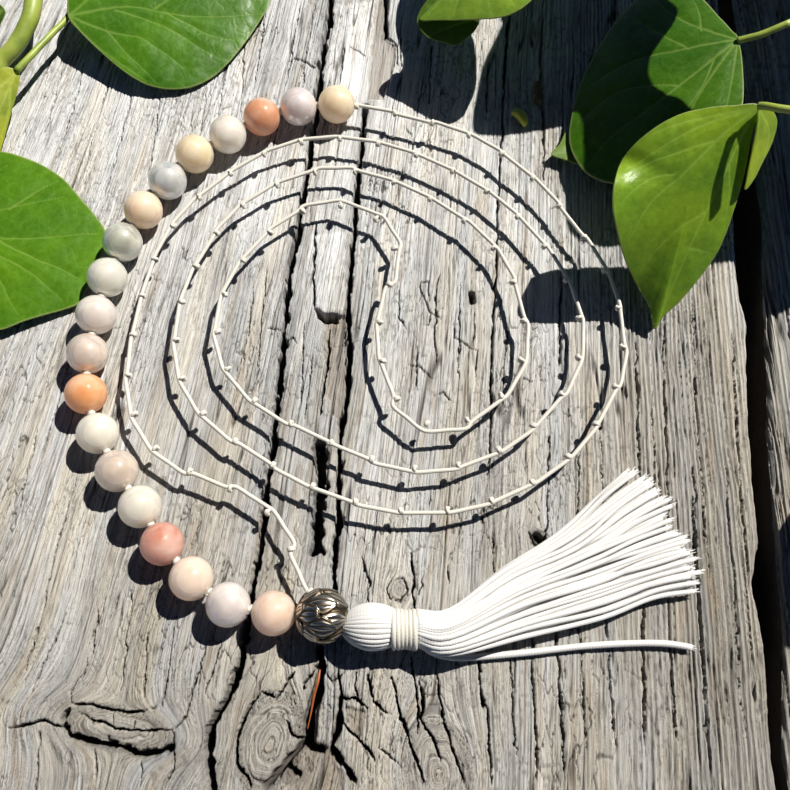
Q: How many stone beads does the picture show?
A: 19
